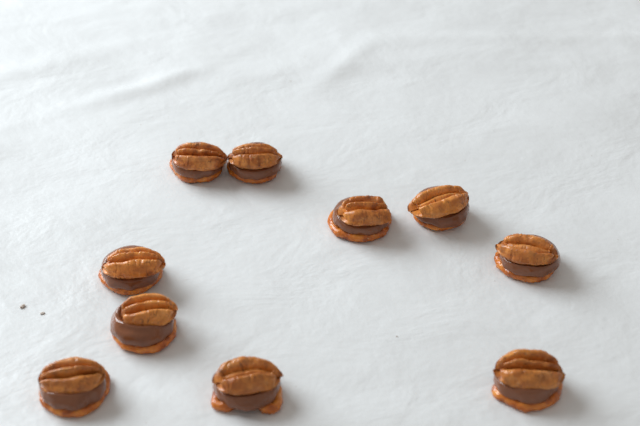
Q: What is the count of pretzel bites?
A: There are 10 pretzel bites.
